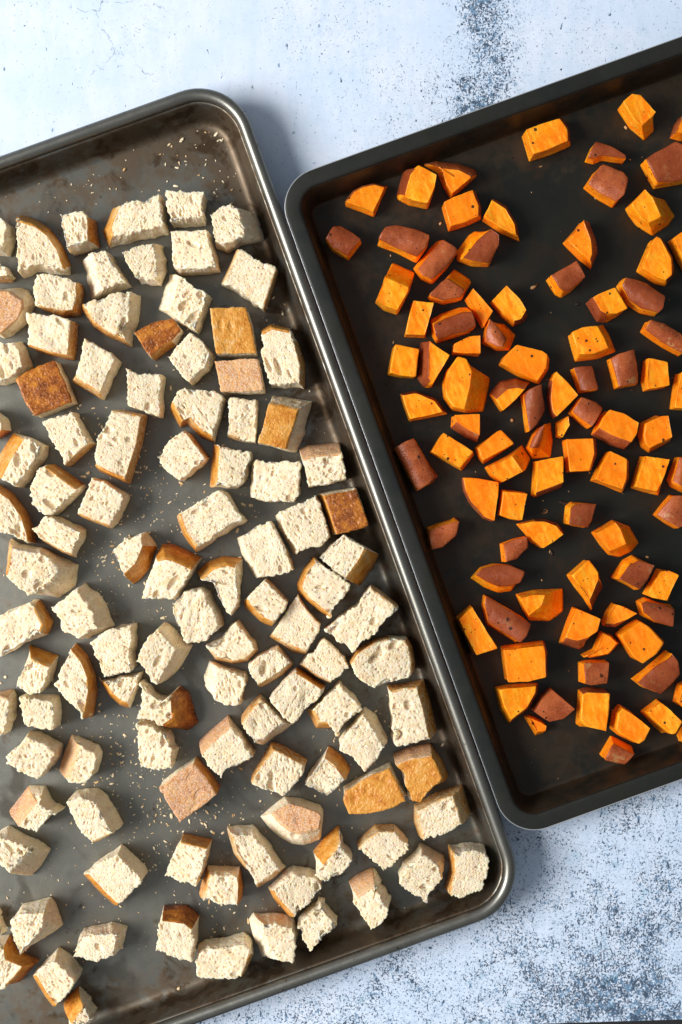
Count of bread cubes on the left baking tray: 108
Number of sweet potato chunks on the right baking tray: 91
